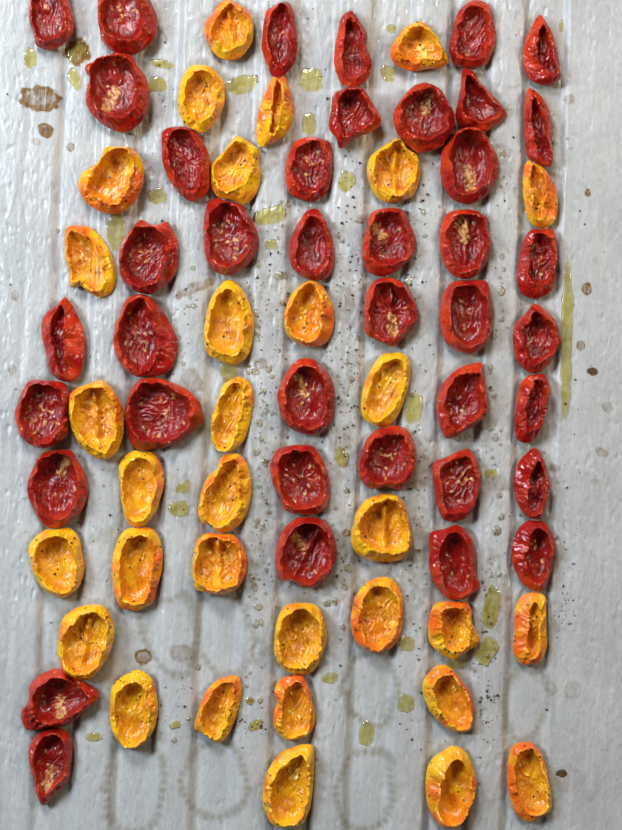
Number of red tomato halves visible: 40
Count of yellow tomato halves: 32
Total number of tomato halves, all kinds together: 72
